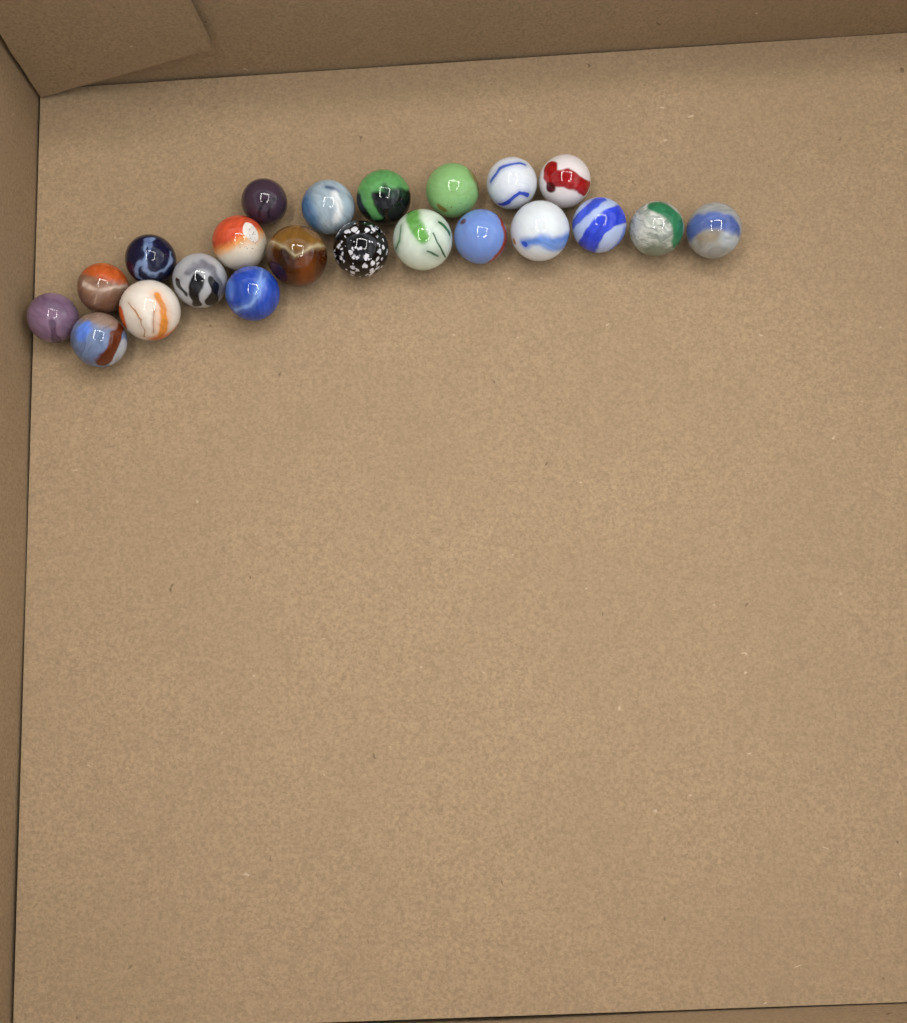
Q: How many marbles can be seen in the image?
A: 22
